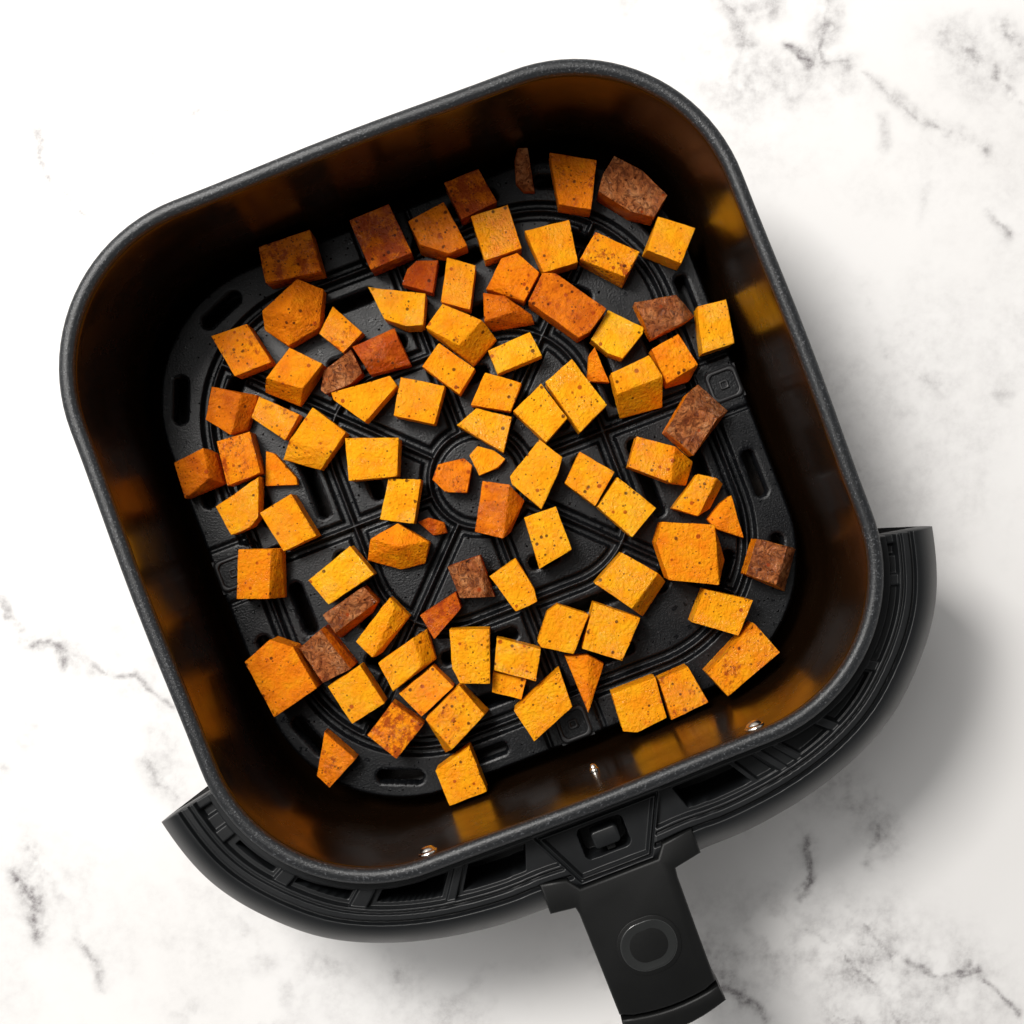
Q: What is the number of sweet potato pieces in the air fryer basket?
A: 91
